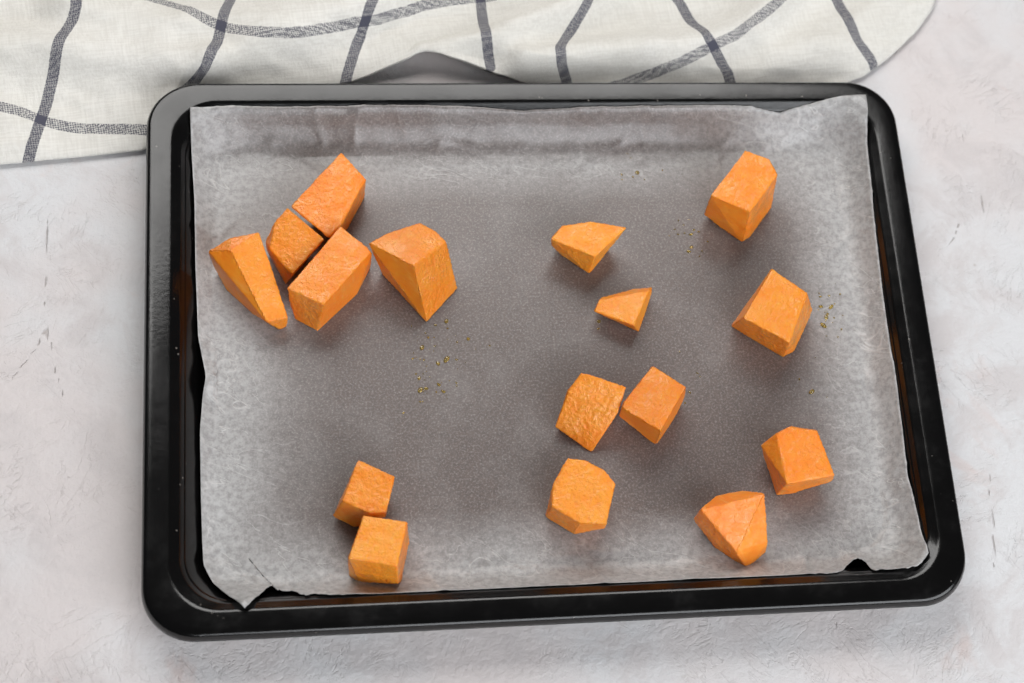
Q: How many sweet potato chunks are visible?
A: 16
